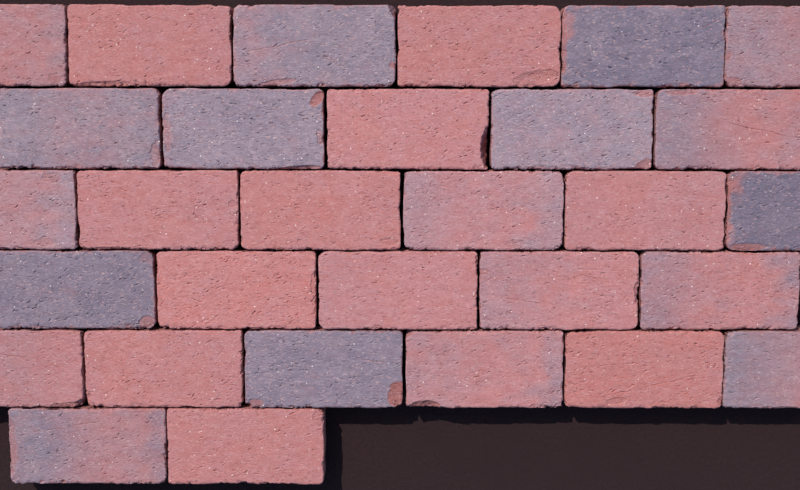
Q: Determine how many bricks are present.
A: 30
